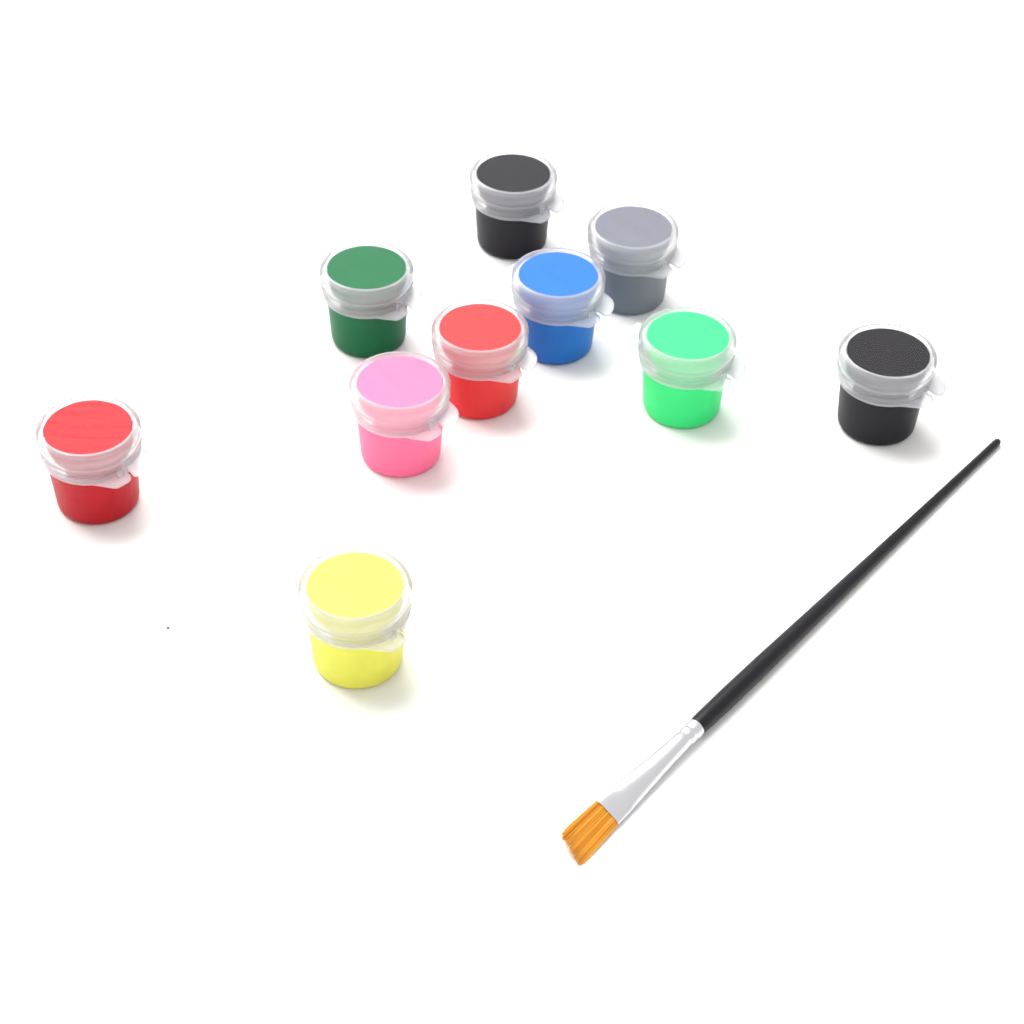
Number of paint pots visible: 10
